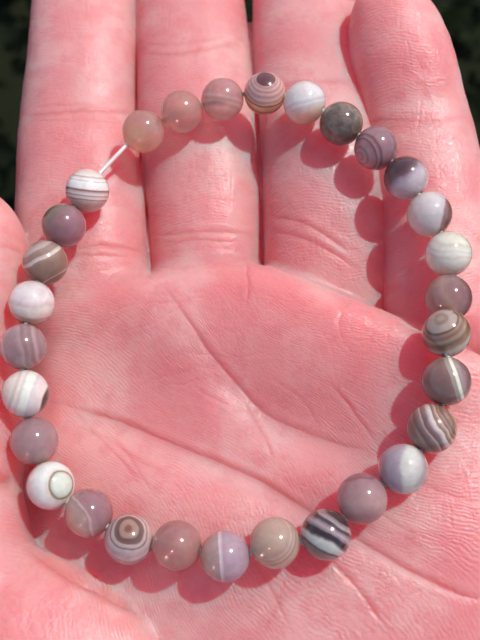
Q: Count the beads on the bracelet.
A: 30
